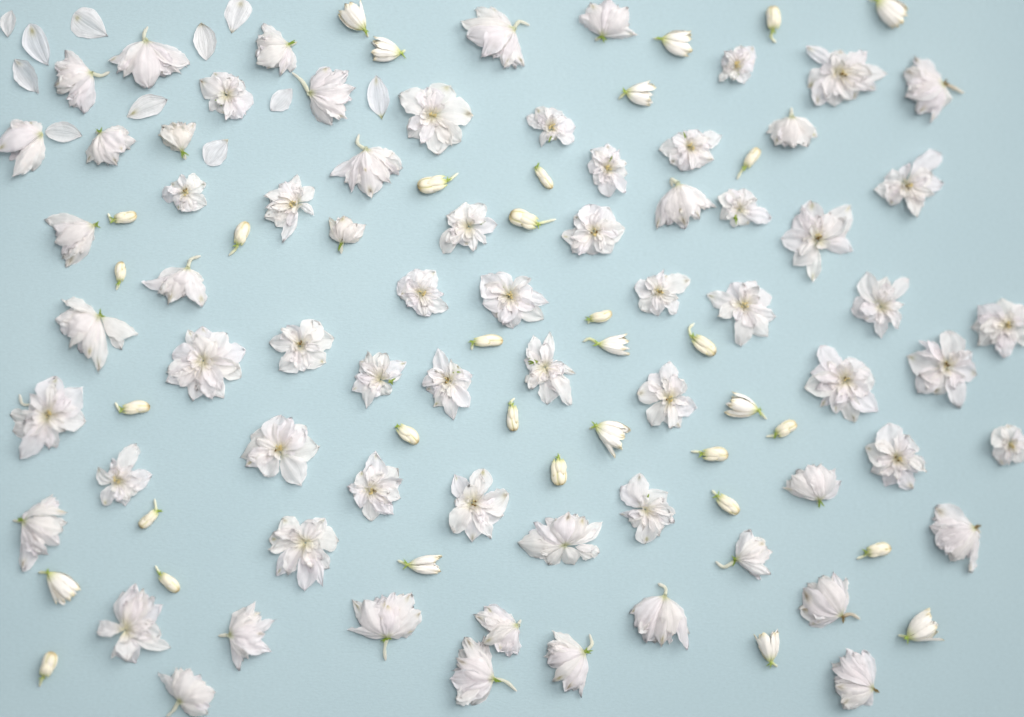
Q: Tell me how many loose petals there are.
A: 11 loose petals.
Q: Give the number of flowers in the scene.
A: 69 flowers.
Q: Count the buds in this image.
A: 34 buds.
